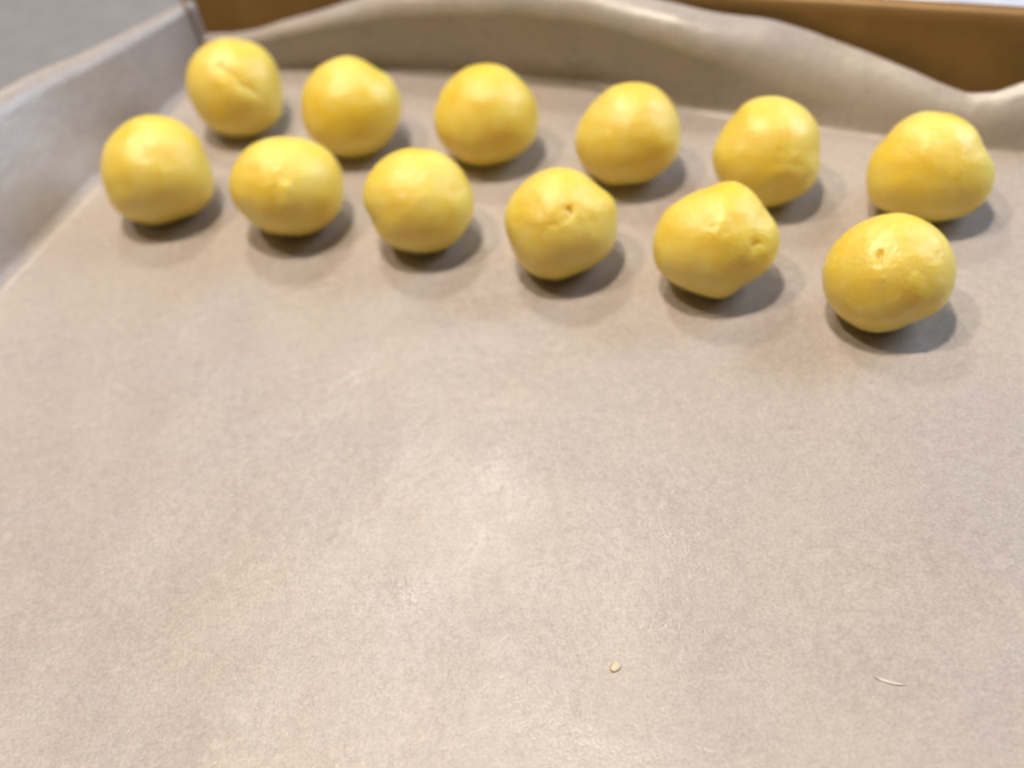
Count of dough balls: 12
